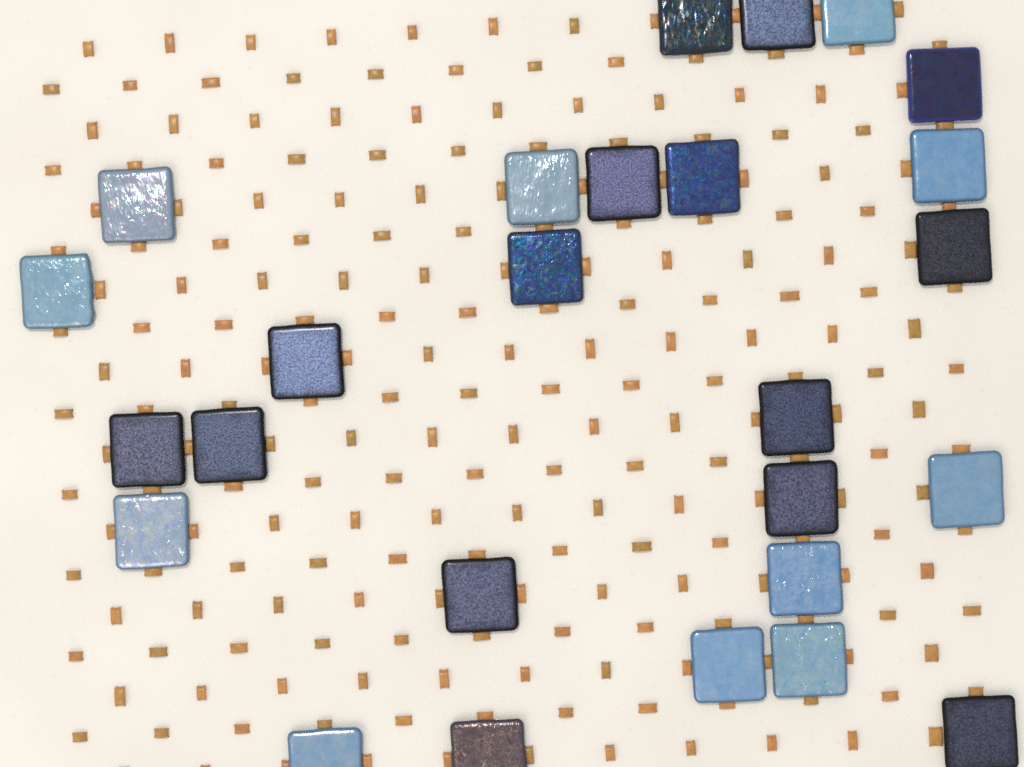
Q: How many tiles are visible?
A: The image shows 26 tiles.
